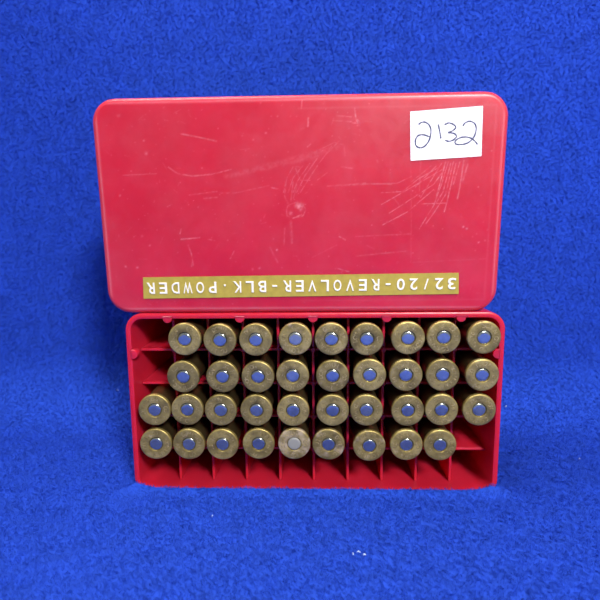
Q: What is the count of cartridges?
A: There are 37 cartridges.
